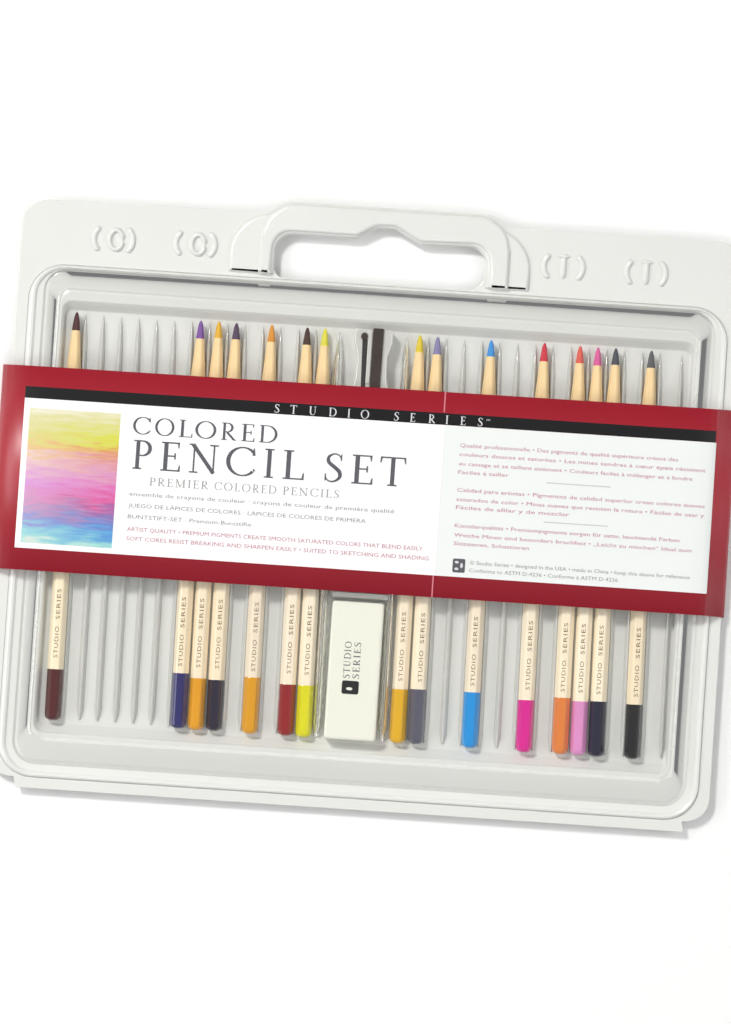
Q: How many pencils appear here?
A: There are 15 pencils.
